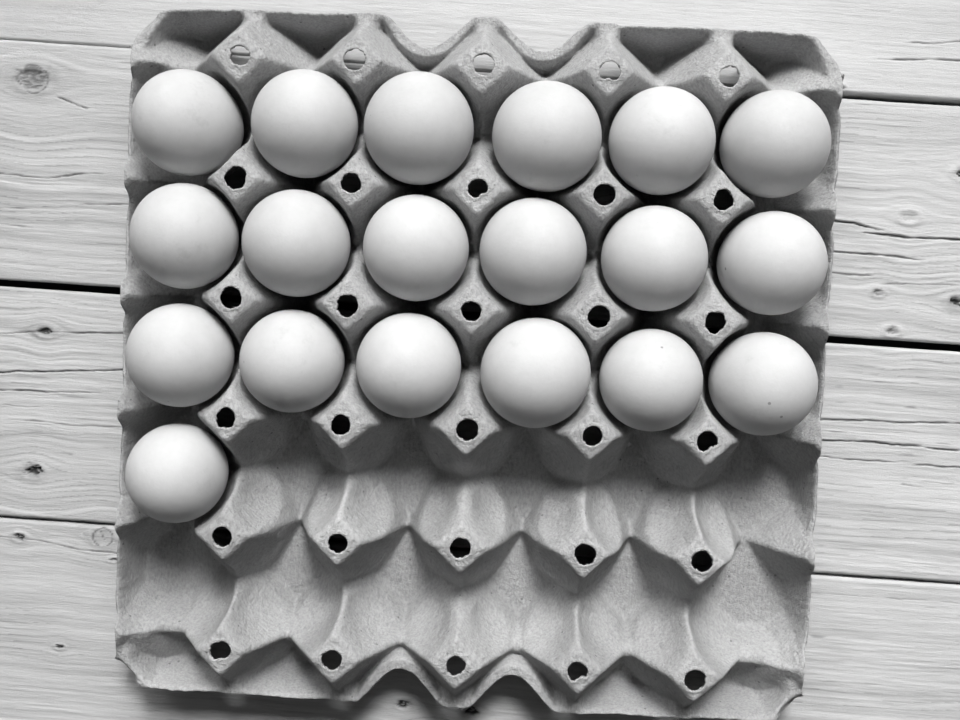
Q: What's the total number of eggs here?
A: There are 19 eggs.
